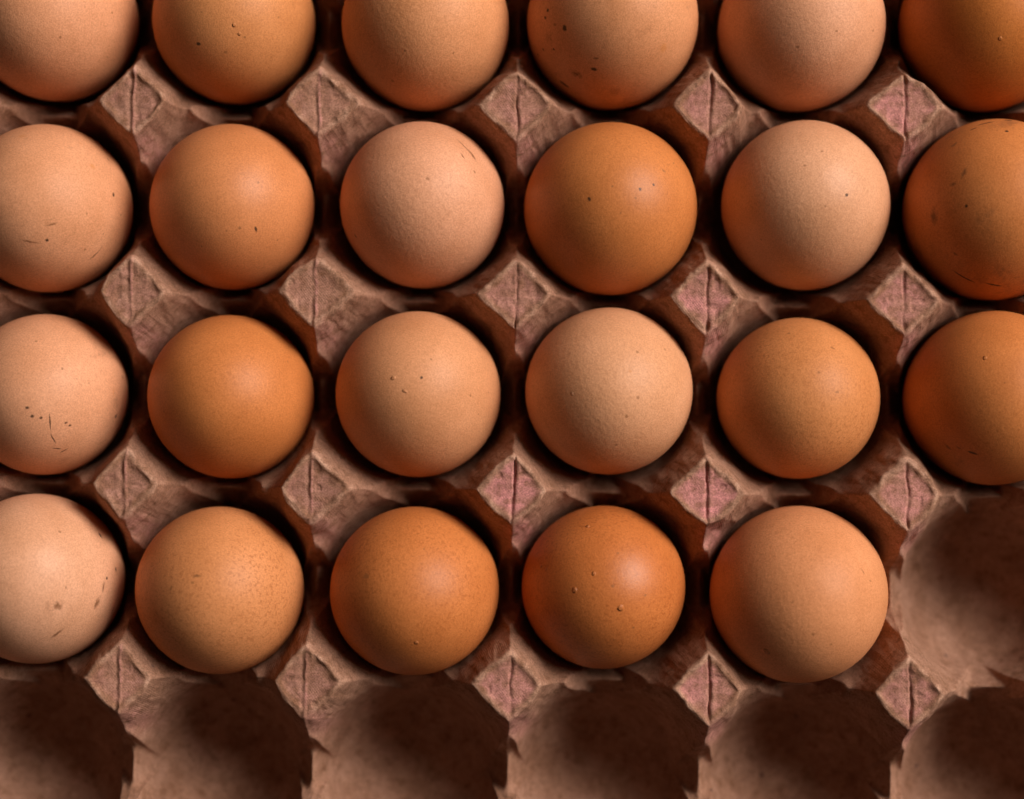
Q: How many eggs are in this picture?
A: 23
